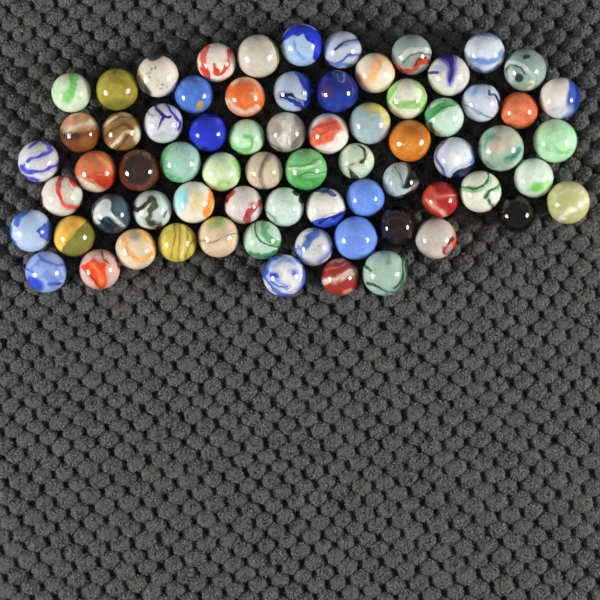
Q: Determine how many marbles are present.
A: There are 70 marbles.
